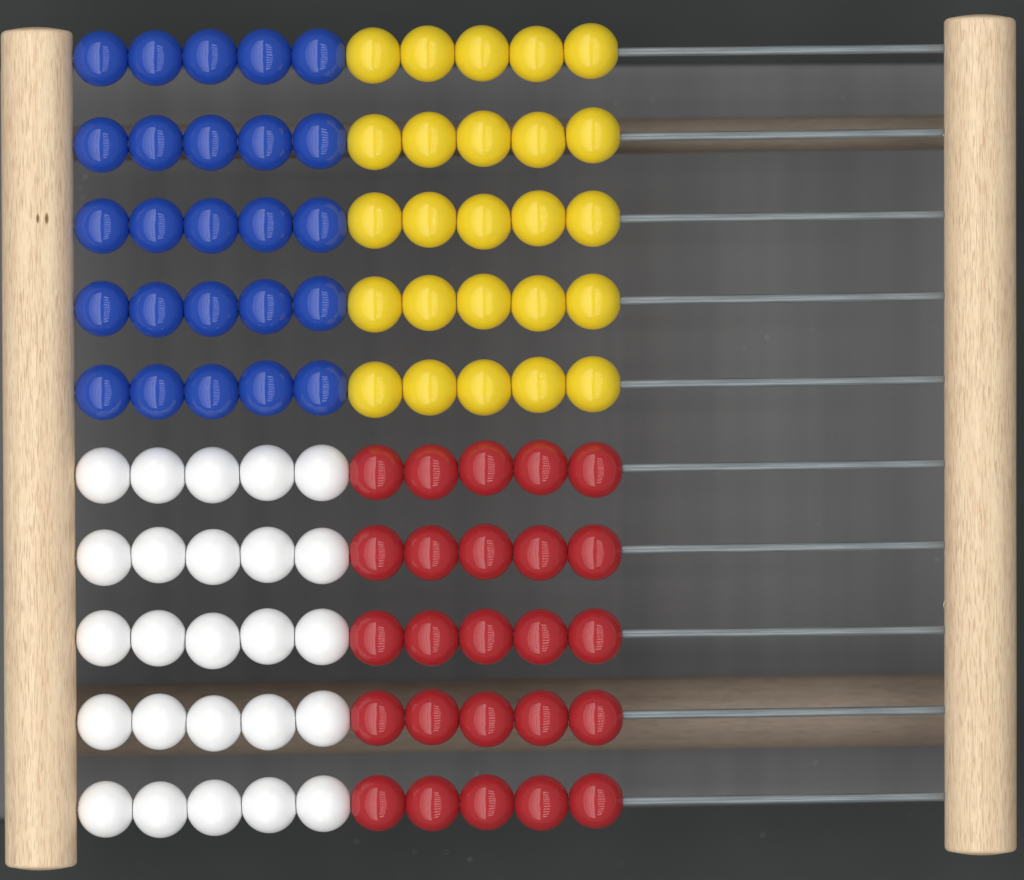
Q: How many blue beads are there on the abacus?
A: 25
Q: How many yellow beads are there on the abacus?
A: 25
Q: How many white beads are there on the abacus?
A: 25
